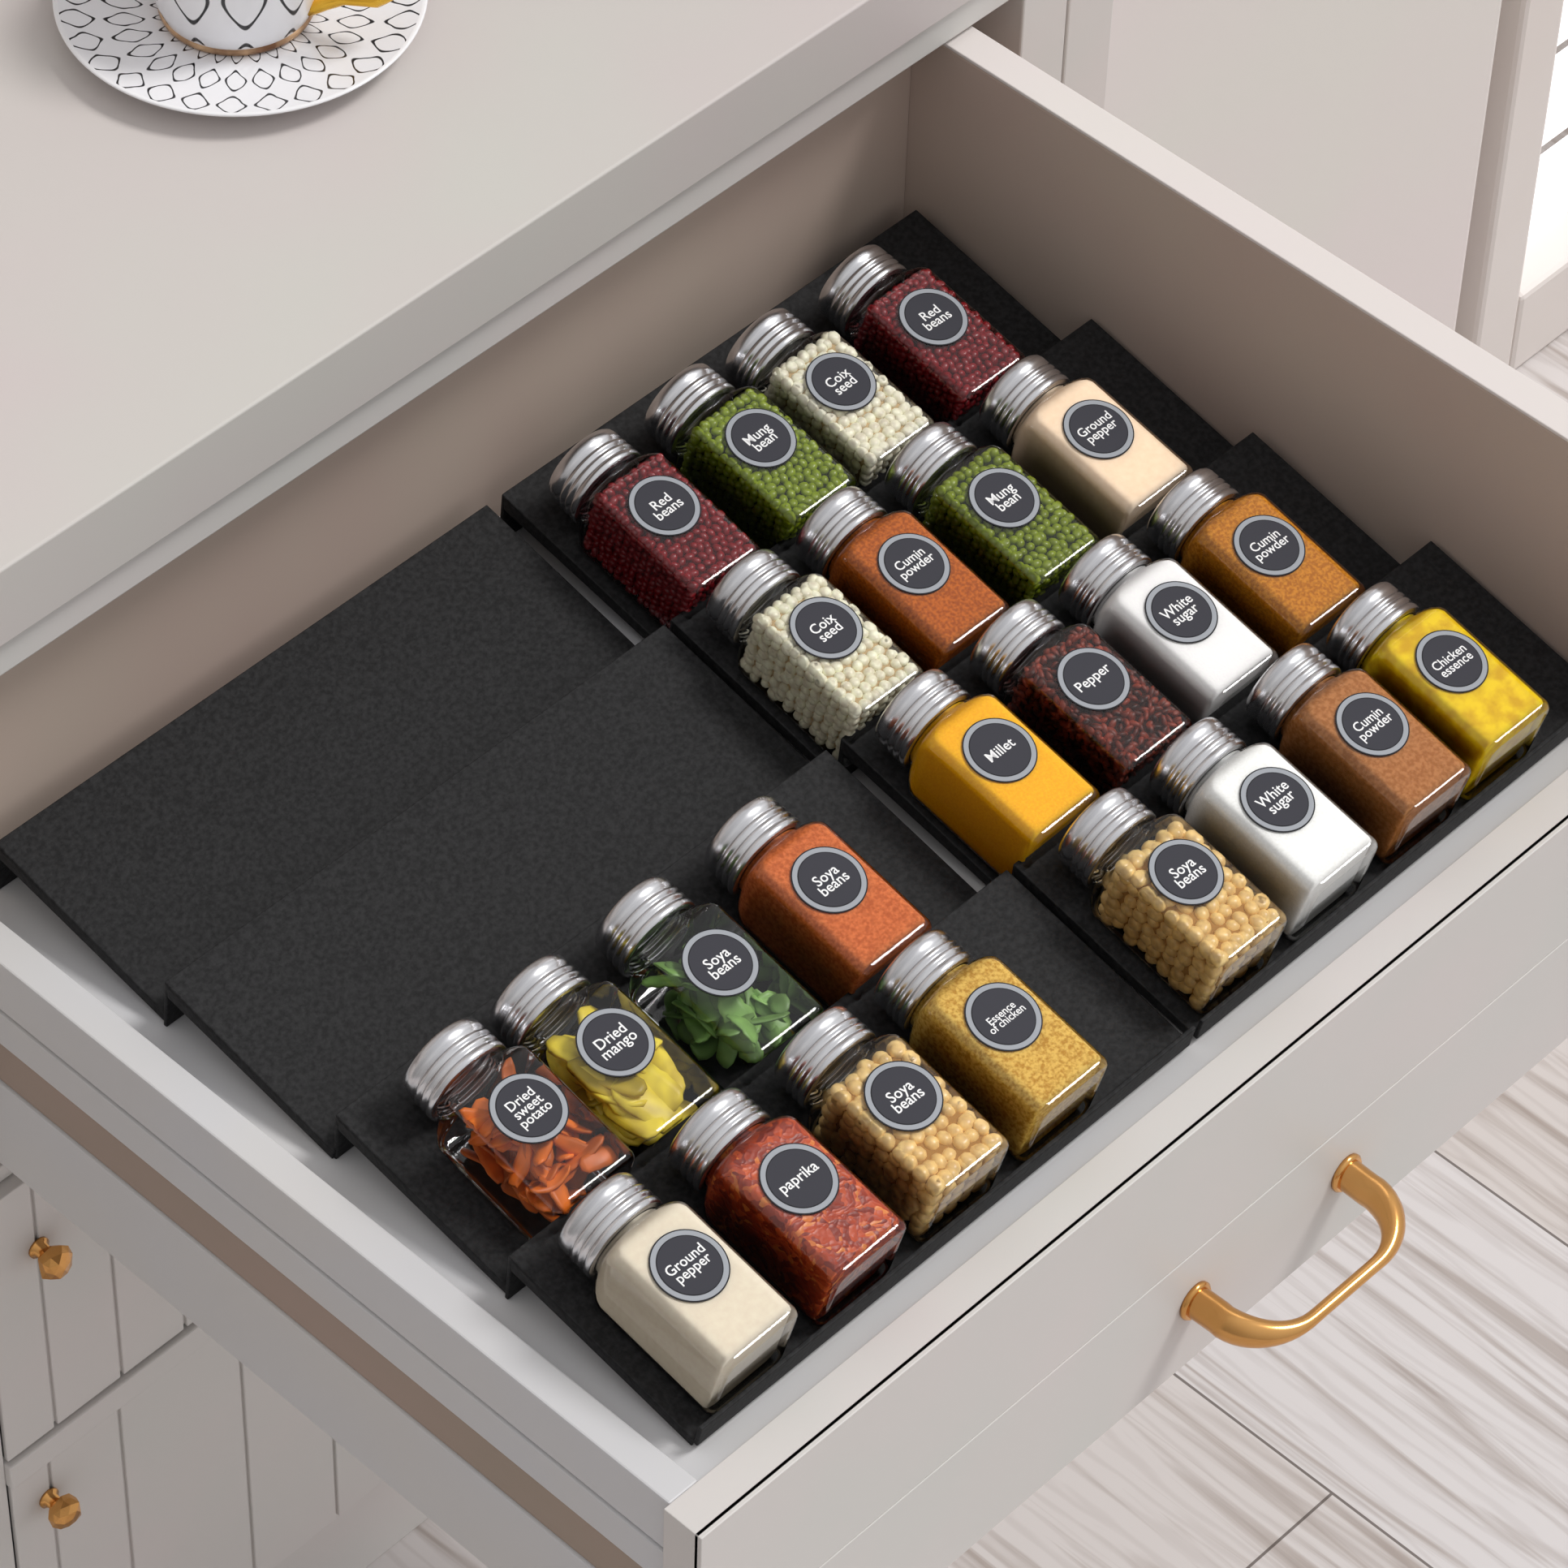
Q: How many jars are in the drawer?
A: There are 24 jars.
